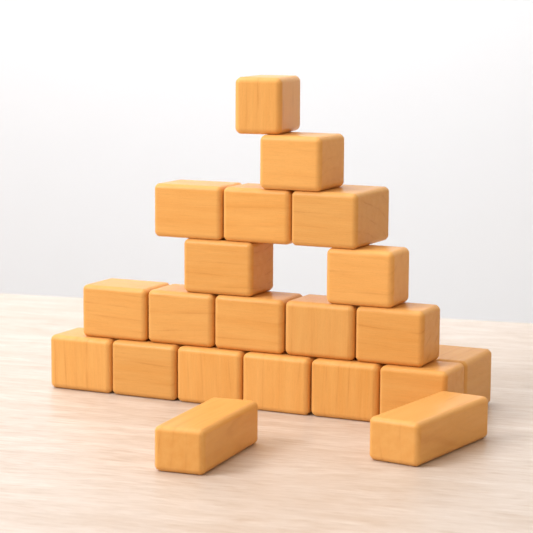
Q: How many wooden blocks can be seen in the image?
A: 21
